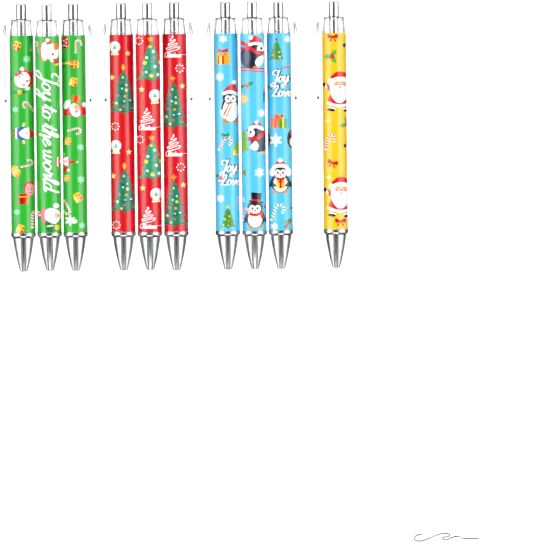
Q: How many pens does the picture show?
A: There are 10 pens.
